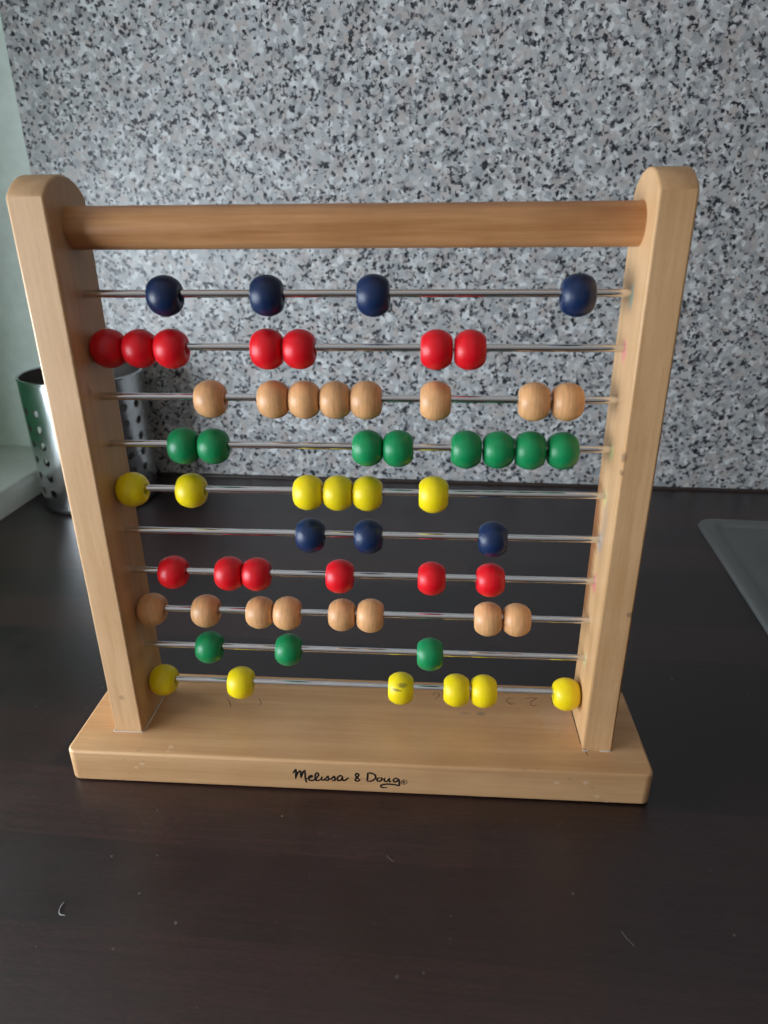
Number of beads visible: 59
